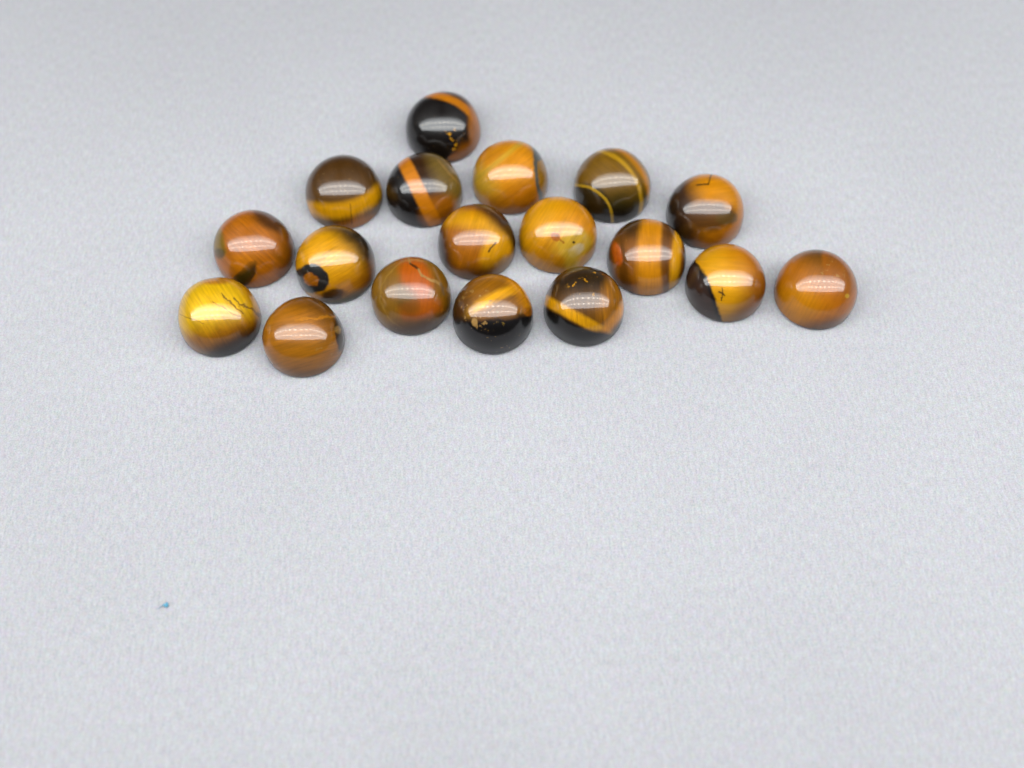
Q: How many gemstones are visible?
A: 18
